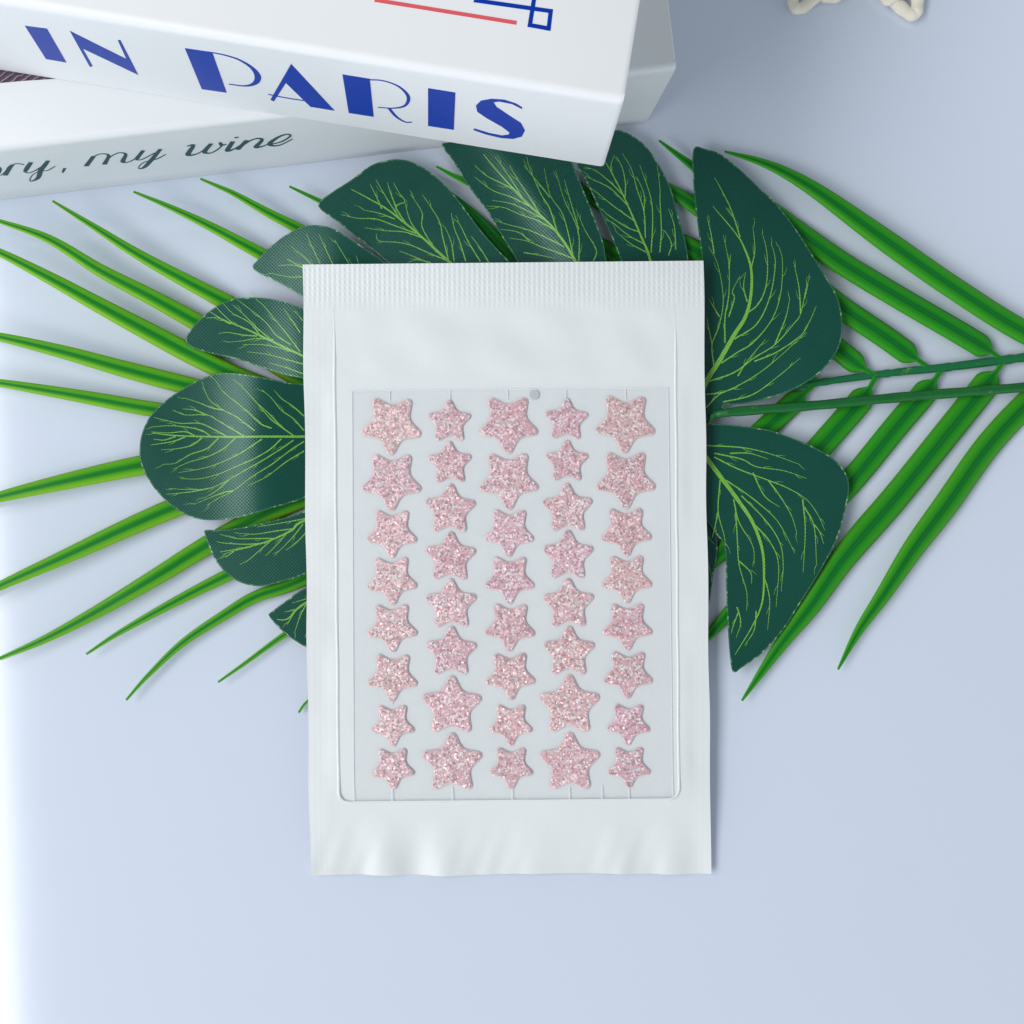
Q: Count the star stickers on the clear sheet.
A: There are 40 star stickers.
